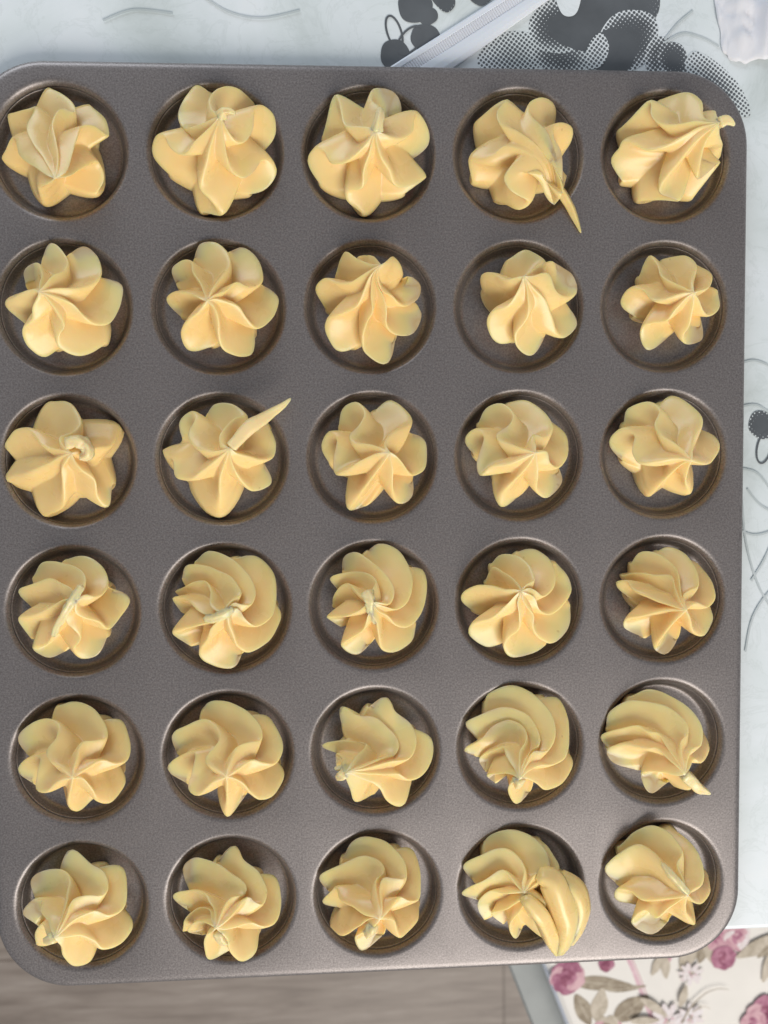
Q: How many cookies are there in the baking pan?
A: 30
